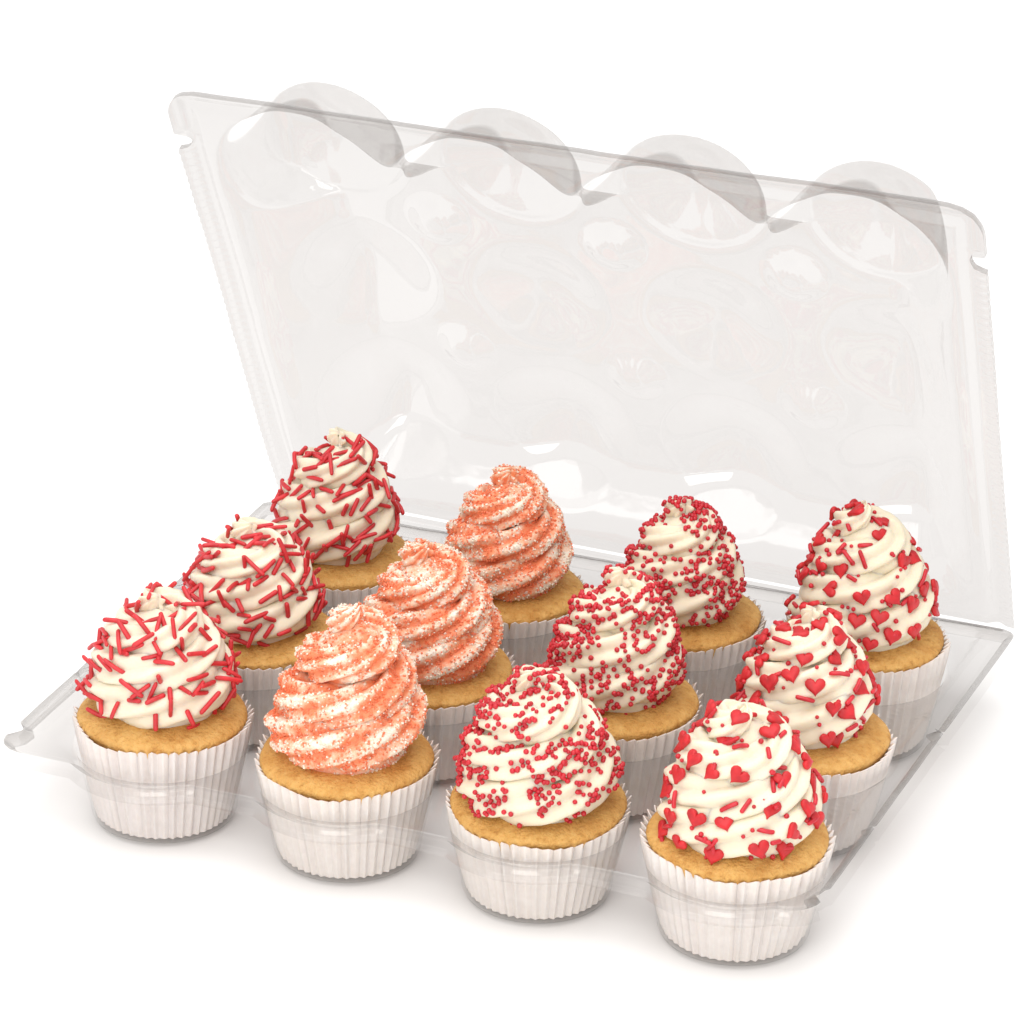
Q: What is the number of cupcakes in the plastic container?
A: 12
